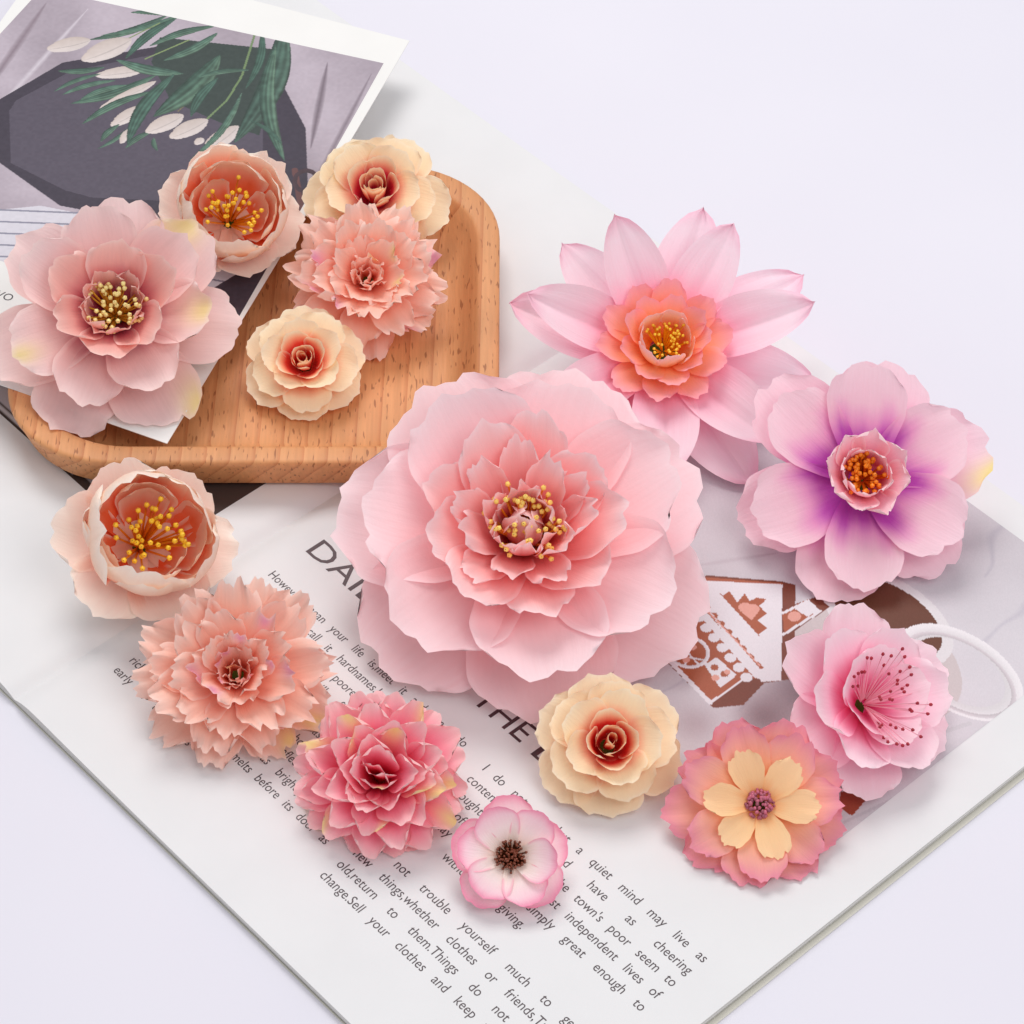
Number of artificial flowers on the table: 15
